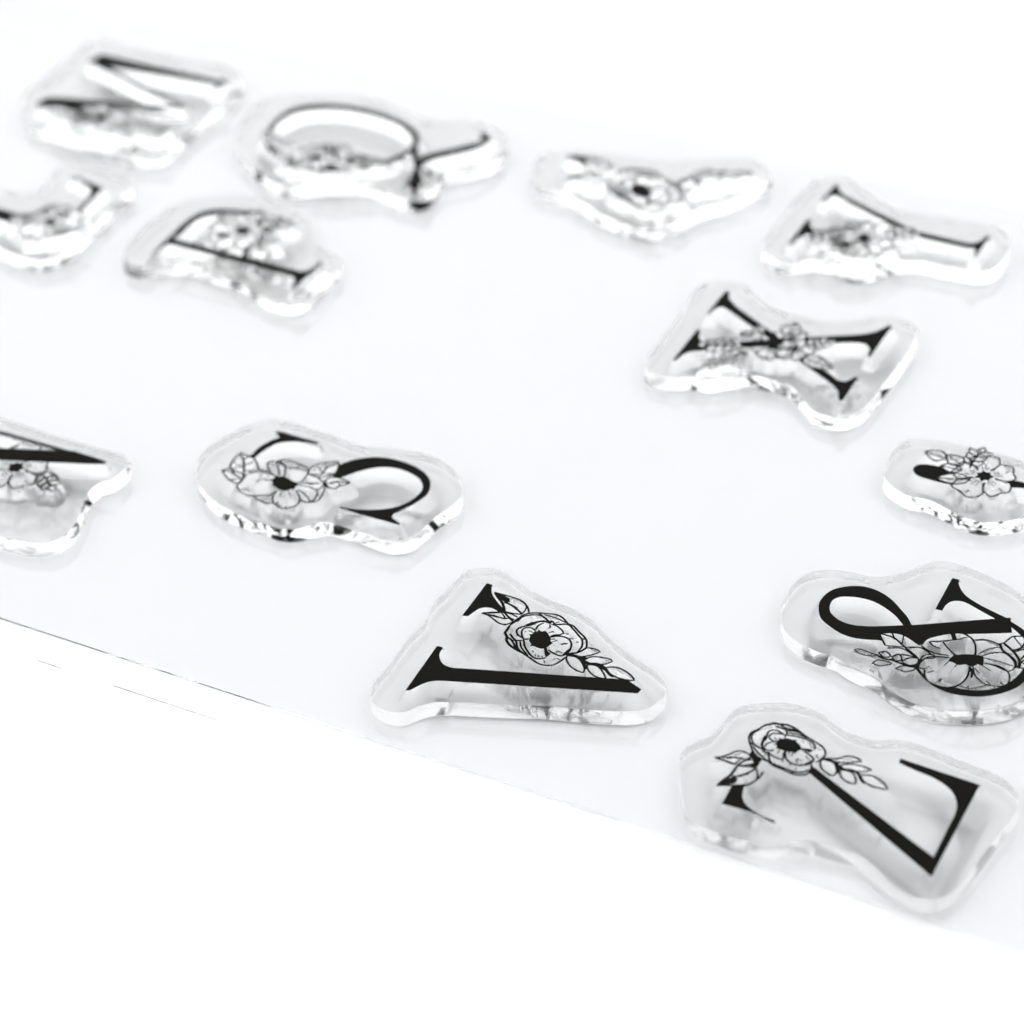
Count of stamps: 13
